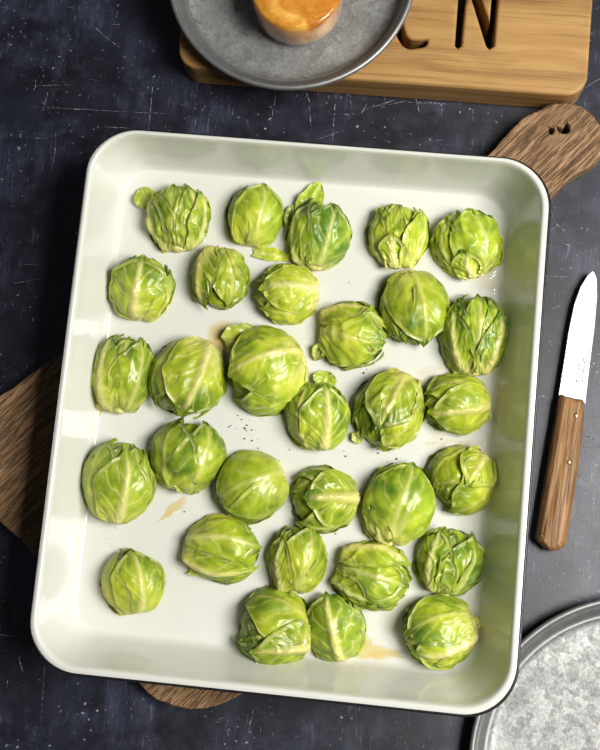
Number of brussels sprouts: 31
